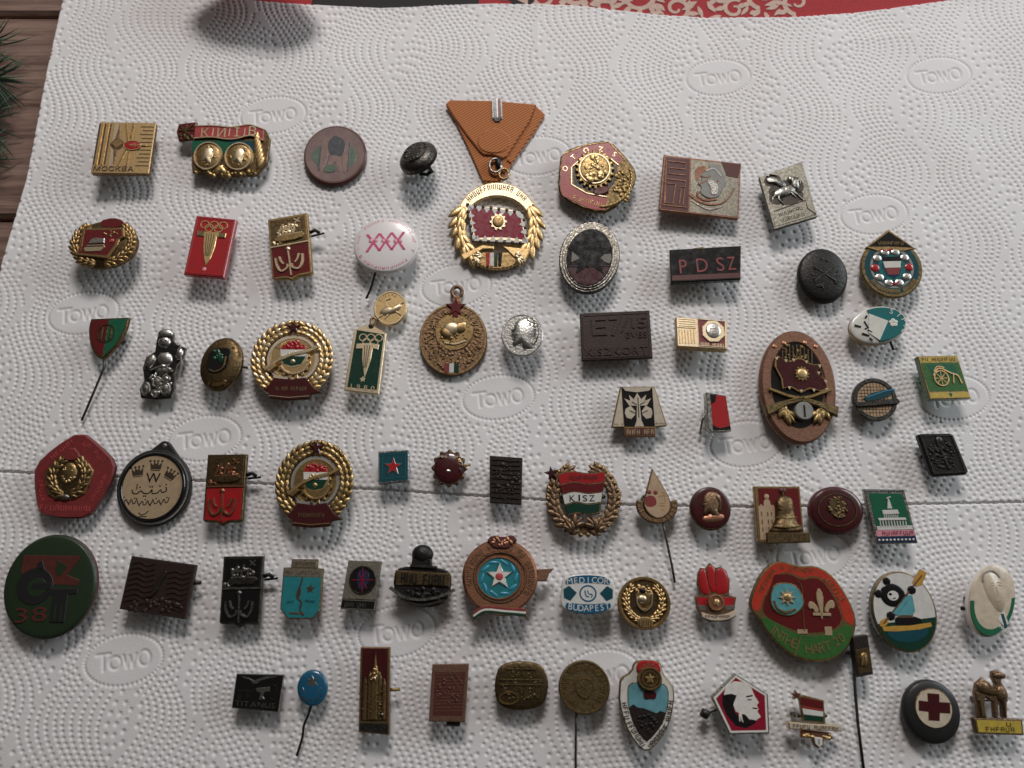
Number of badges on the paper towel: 71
